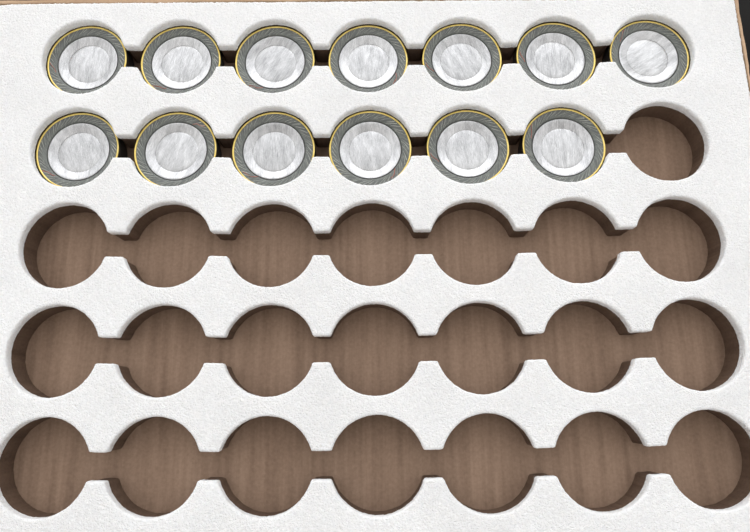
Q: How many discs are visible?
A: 13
